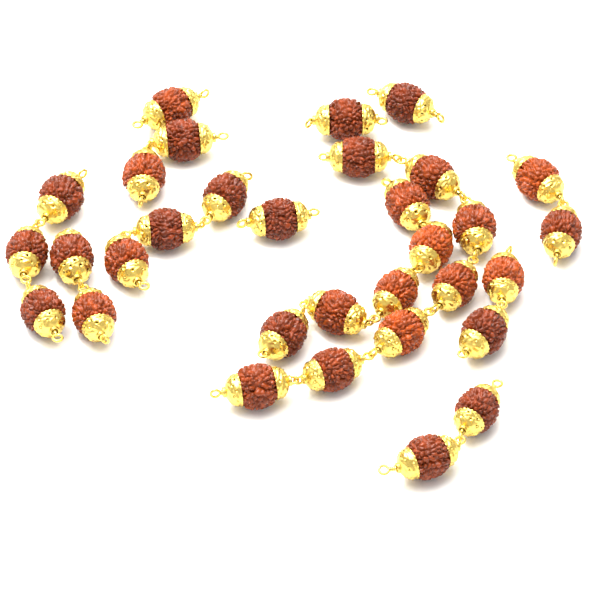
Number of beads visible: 32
